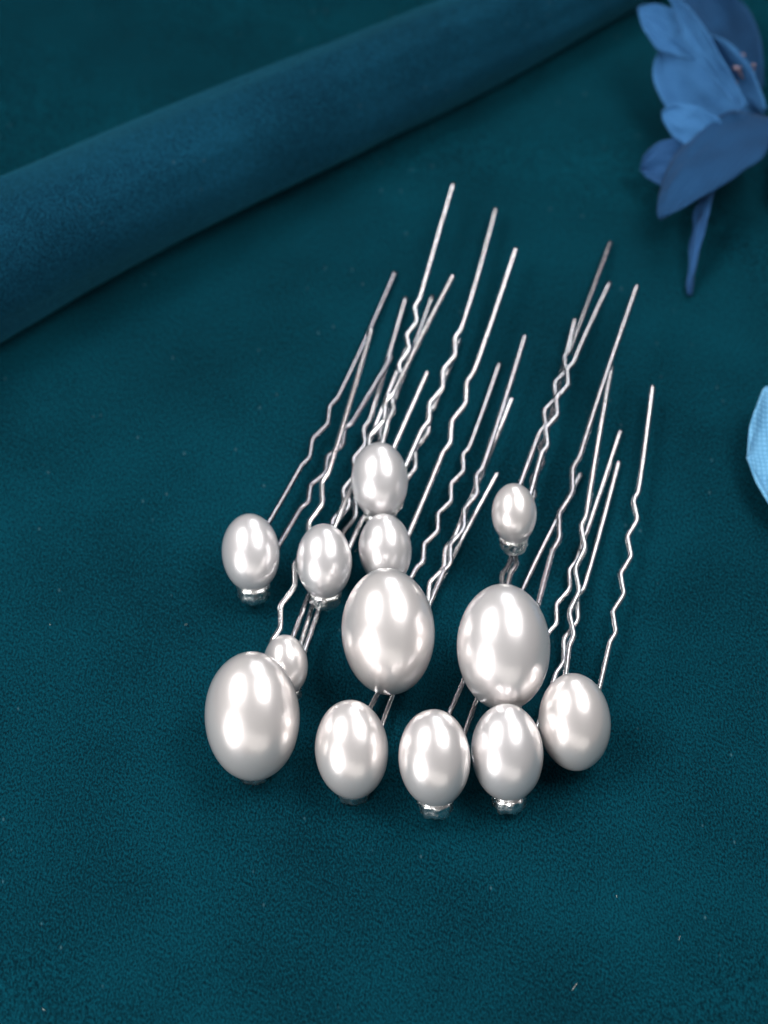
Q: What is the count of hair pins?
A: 13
